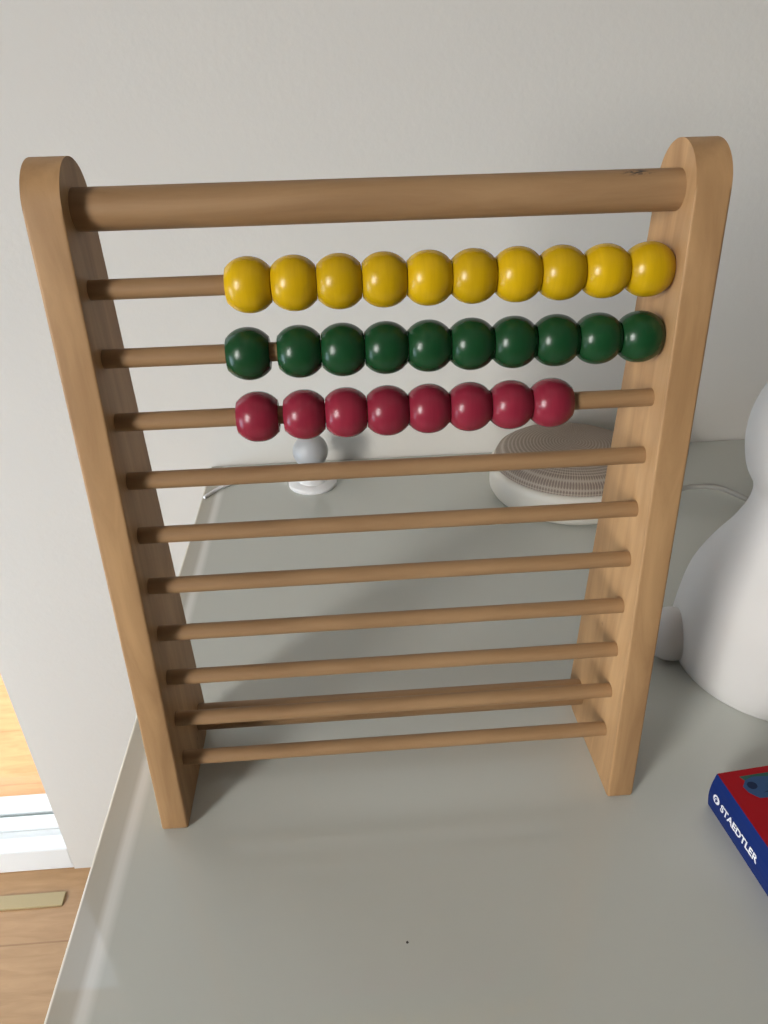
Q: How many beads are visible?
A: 28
